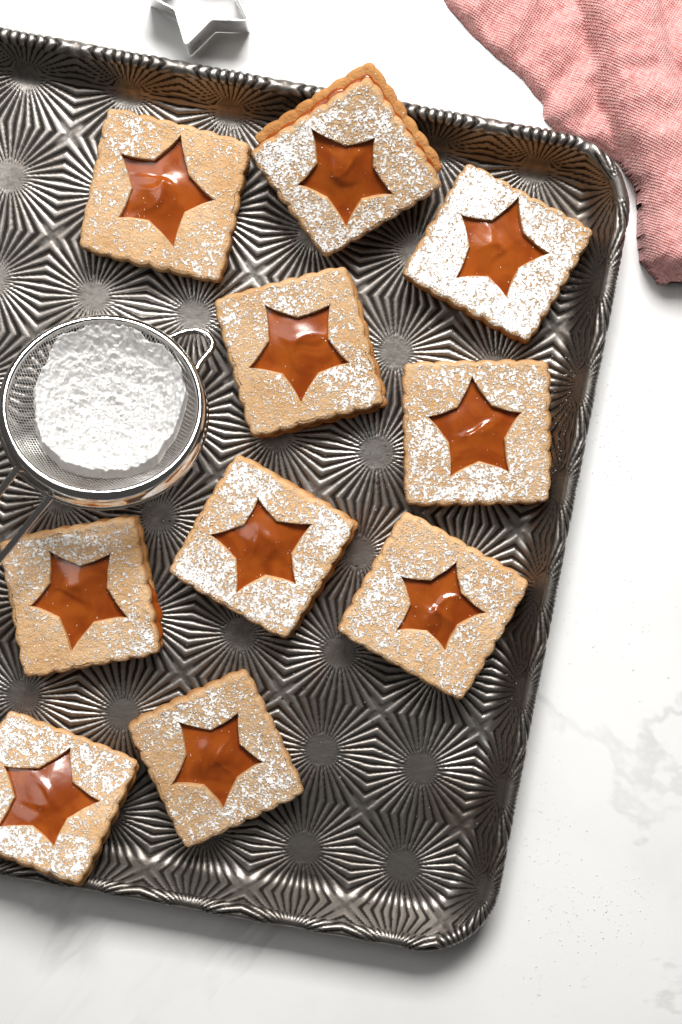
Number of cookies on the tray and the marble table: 10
